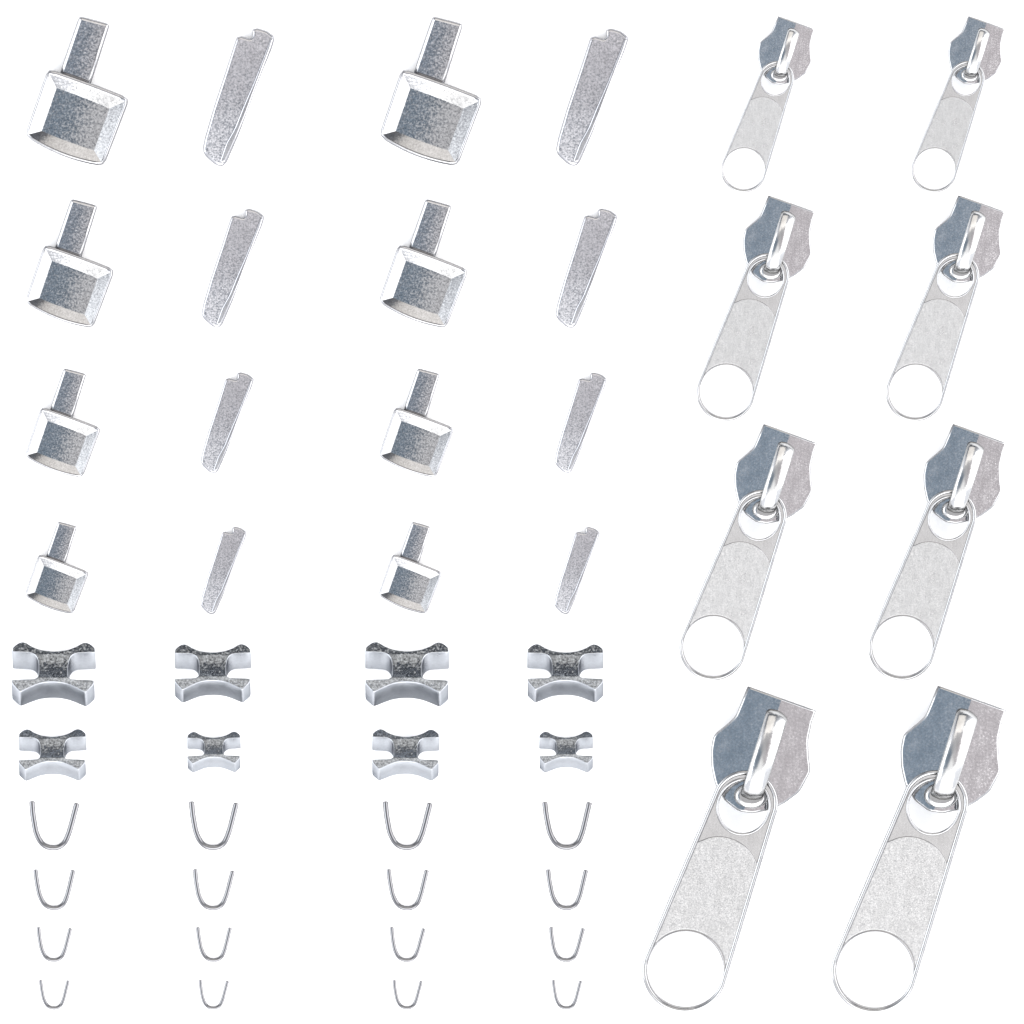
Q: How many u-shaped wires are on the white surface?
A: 16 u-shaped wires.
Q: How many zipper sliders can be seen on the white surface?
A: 8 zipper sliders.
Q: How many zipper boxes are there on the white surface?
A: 8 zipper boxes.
